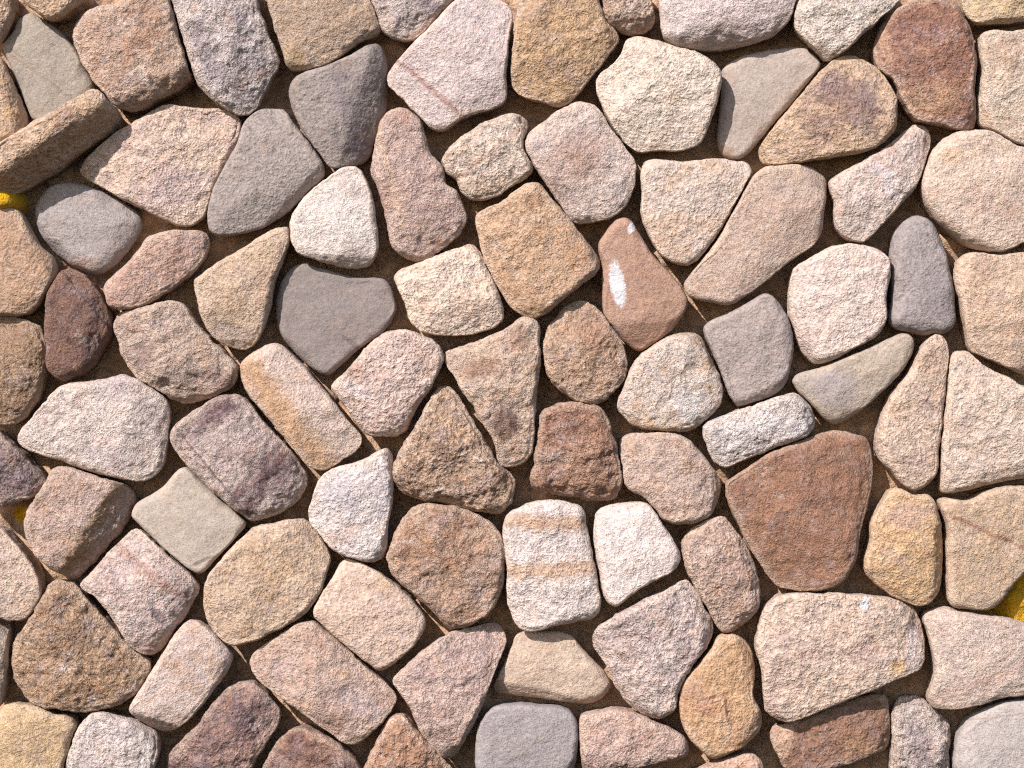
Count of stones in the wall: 96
